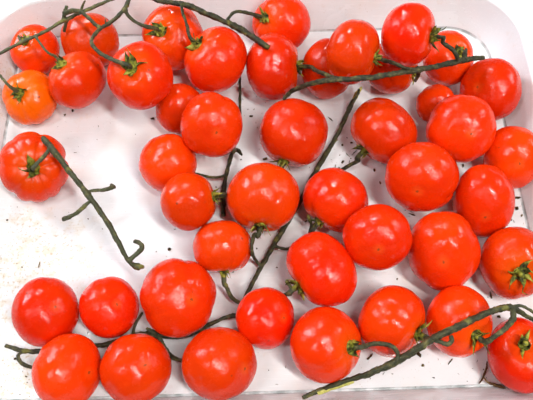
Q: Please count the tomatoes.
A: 45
